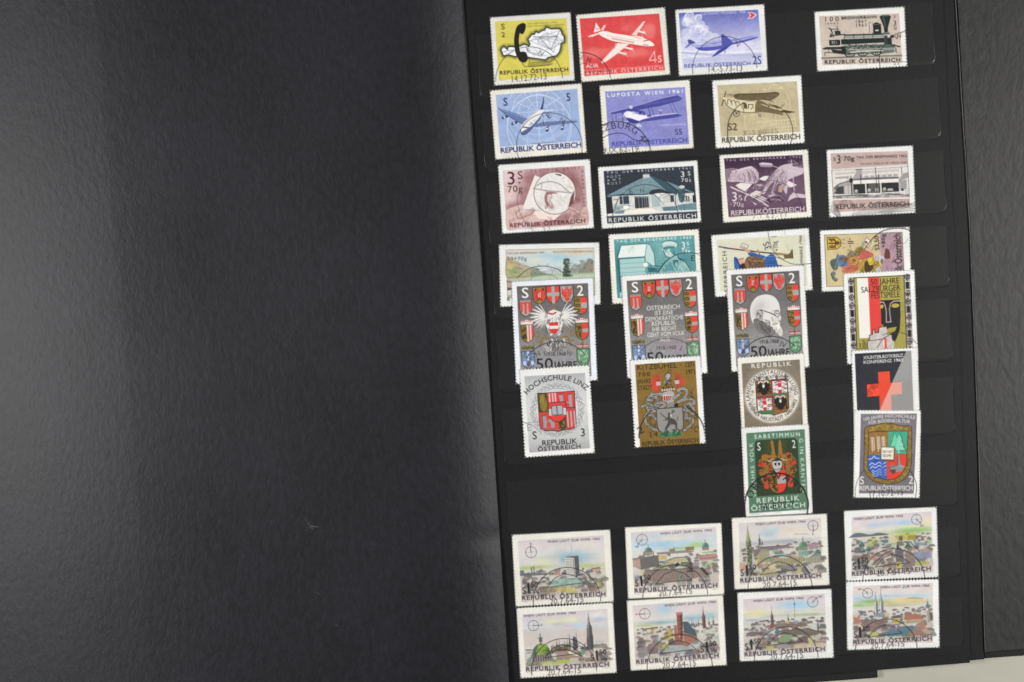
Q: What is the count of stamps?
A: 33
